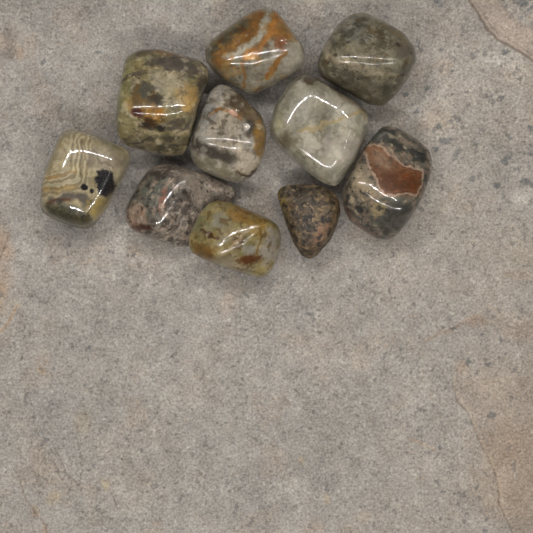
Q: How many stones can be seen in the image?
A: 10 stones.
